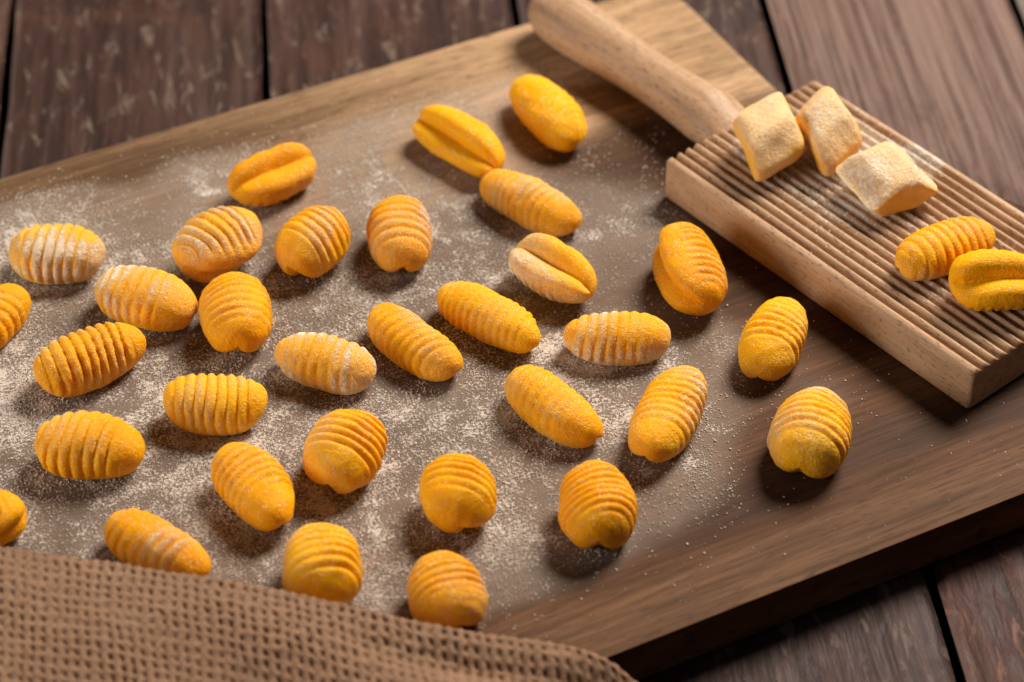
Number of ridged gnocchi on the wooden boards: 34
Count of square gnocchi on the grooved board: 3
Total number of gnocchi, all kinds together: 37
